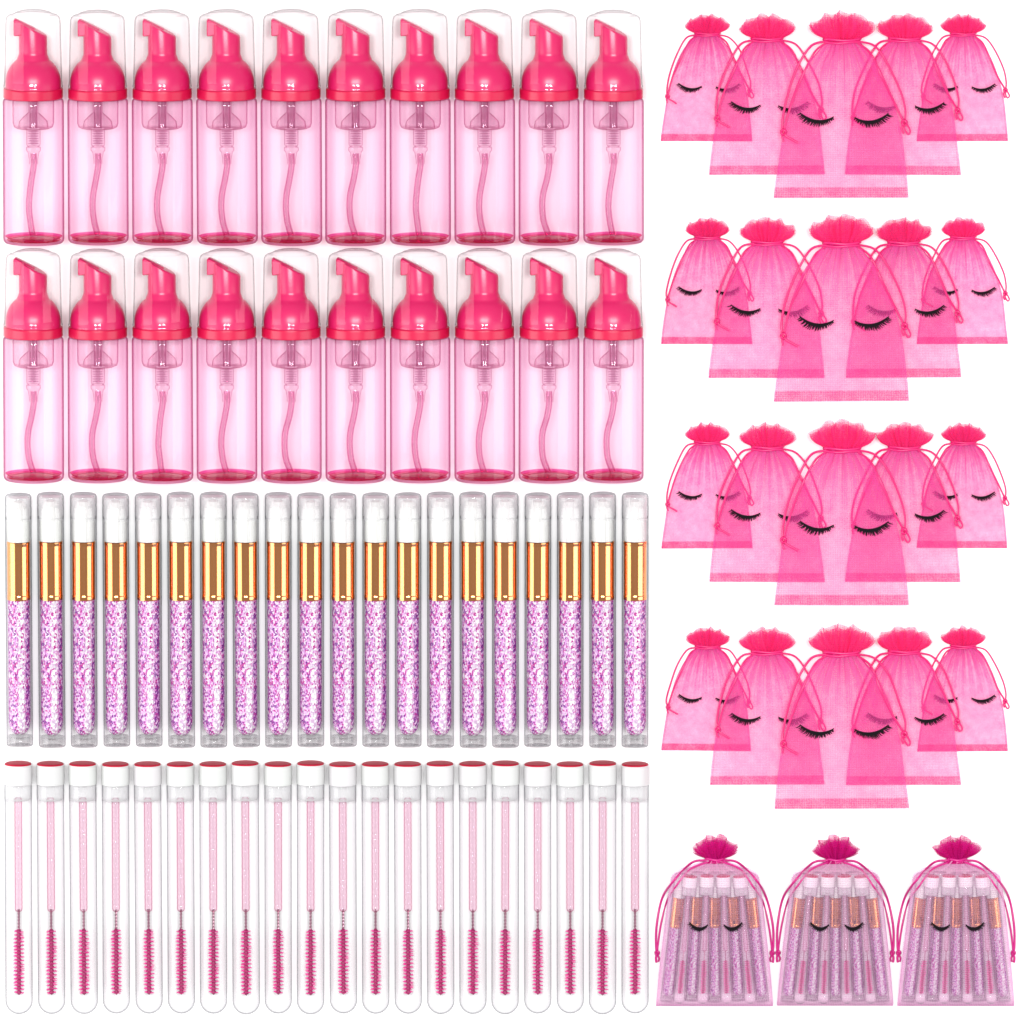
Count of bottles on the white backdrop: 20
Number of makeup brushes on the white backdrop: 35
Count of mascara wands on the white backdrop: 32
